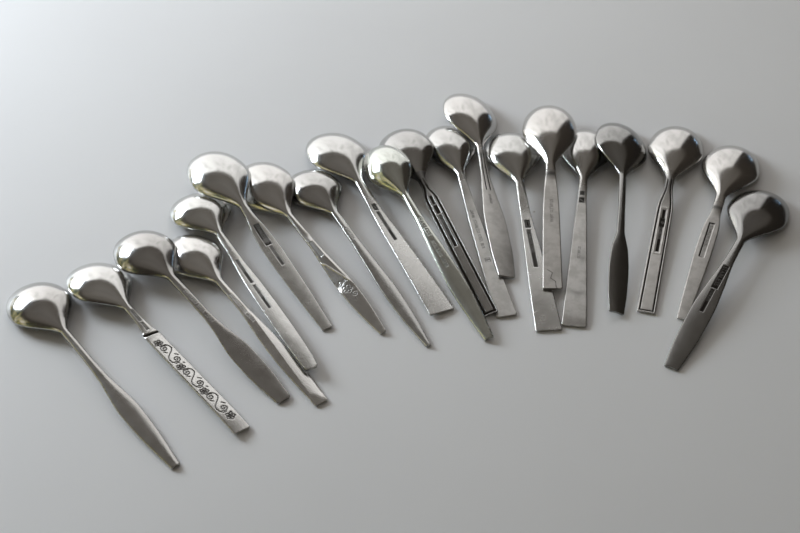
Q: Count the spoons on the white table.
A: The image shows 20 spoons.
